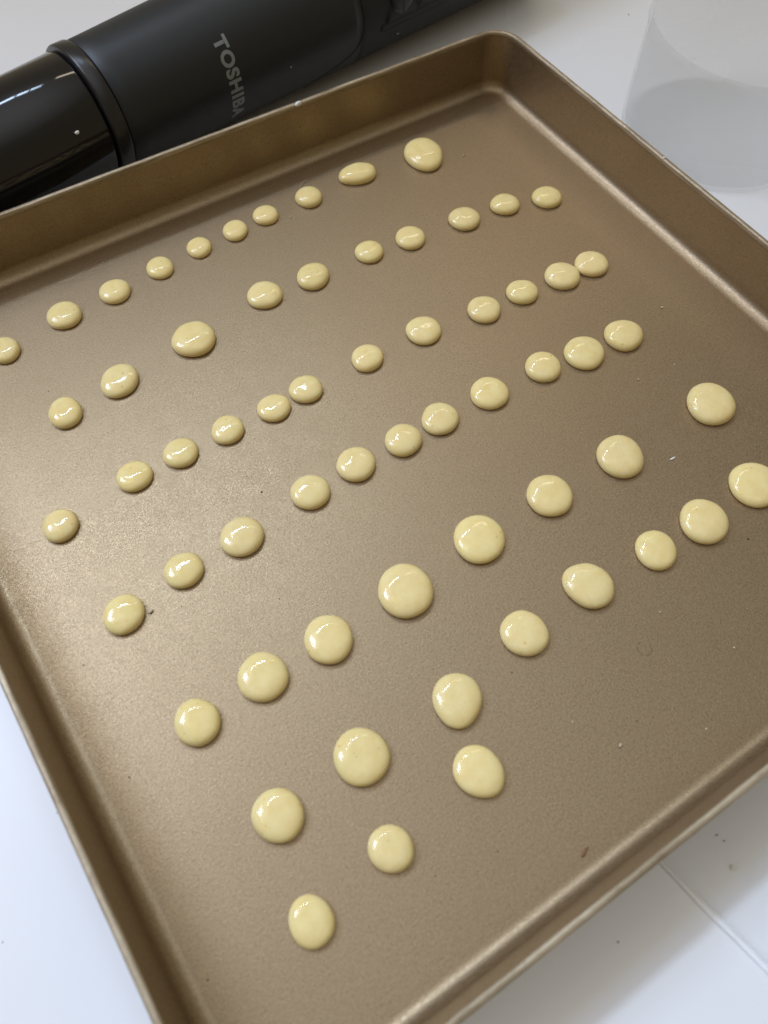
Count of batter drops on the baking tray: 62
